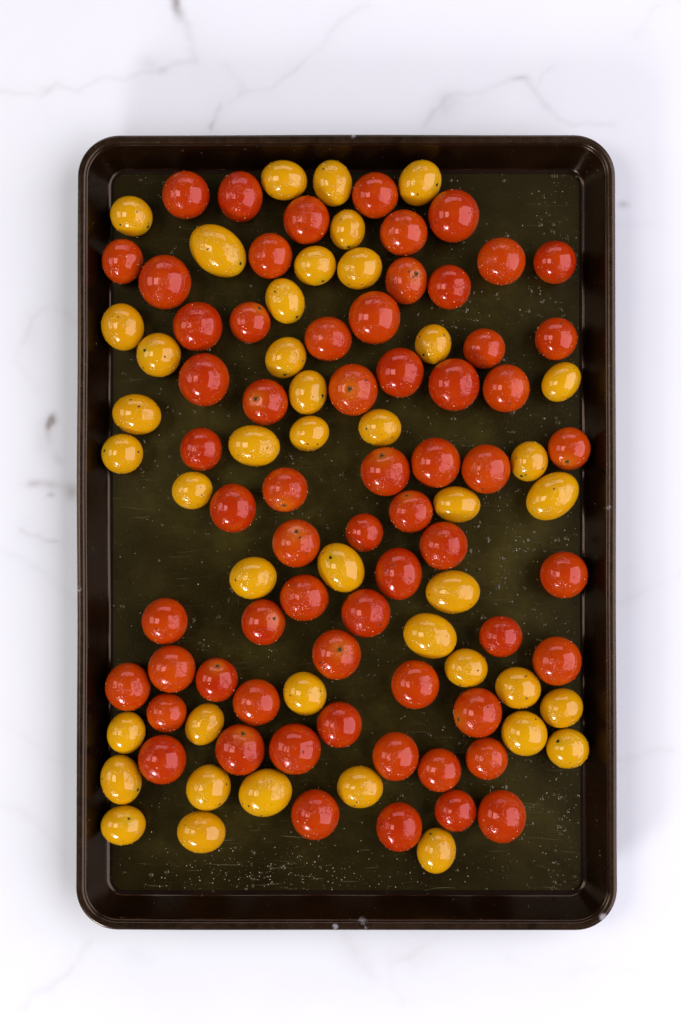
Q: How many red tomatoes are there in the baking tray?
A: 63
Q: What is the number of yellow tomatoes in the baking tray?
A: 43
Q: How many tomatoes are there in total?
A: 106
